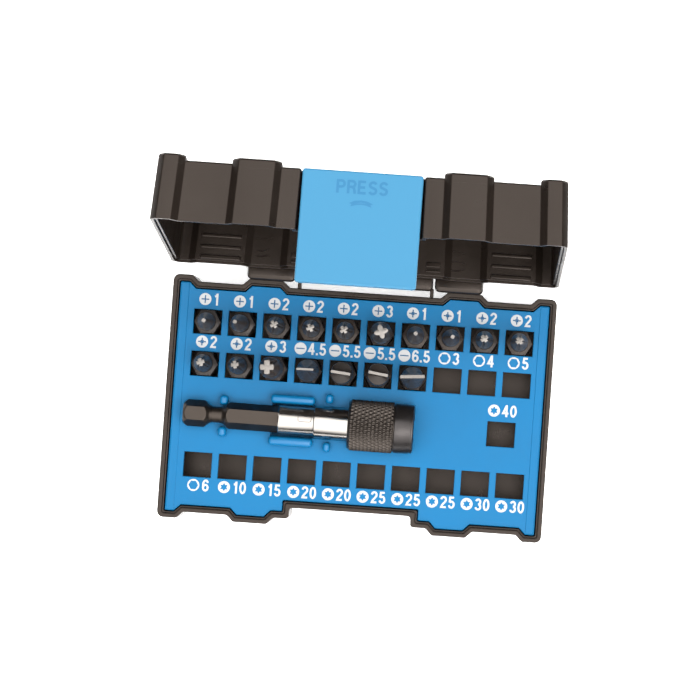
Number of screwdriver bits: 17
